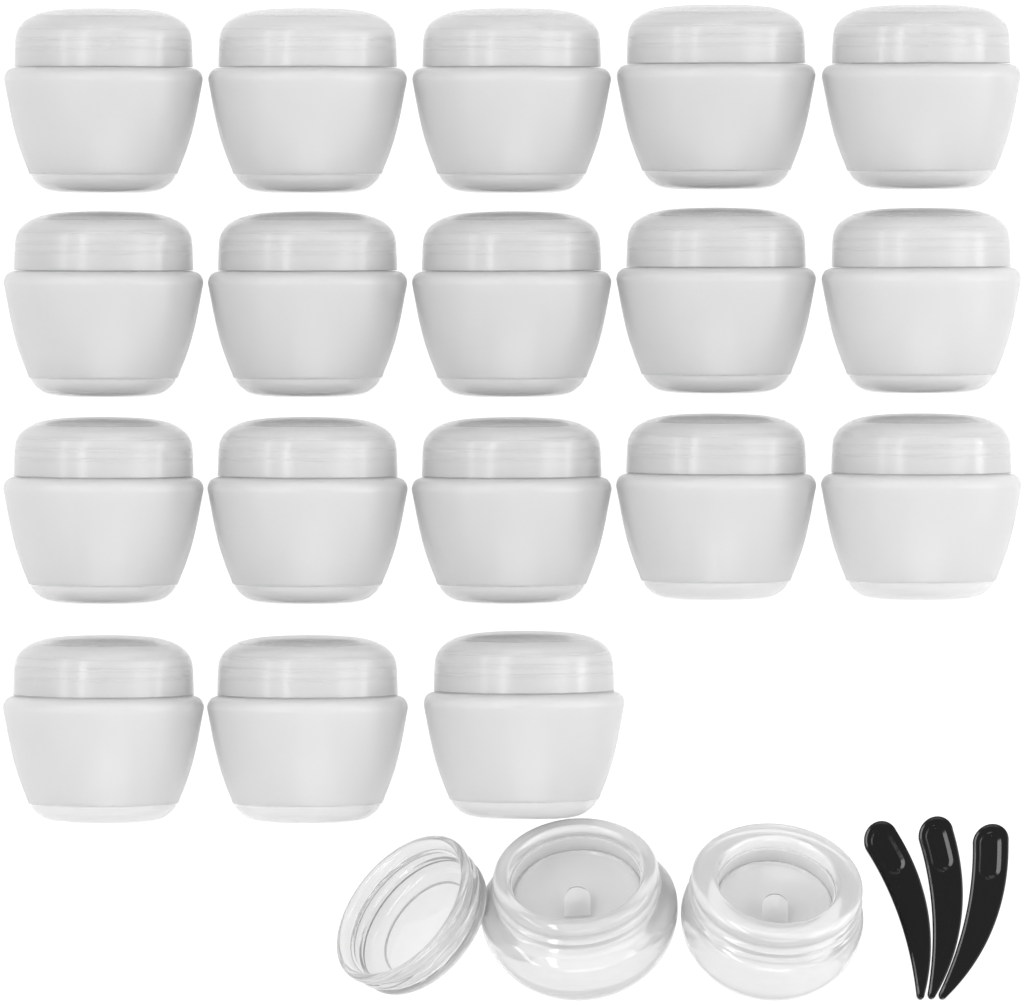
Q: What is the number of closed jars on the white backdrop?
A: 18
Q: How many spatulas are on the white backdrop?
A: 3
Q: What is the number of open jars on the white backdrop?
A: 2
